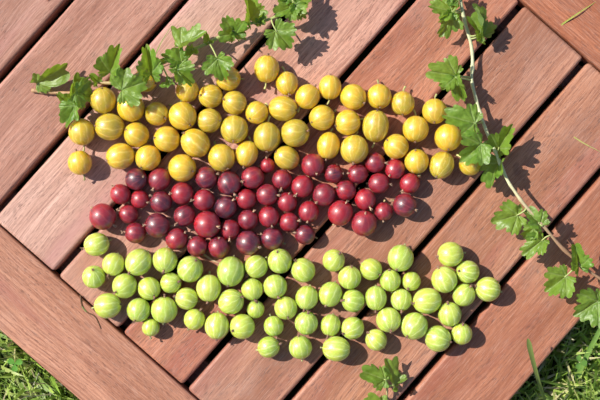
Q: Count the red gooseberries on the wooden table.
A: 48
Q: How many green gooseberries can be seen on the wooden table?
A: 57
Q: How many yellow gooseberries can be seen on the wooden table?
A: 46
